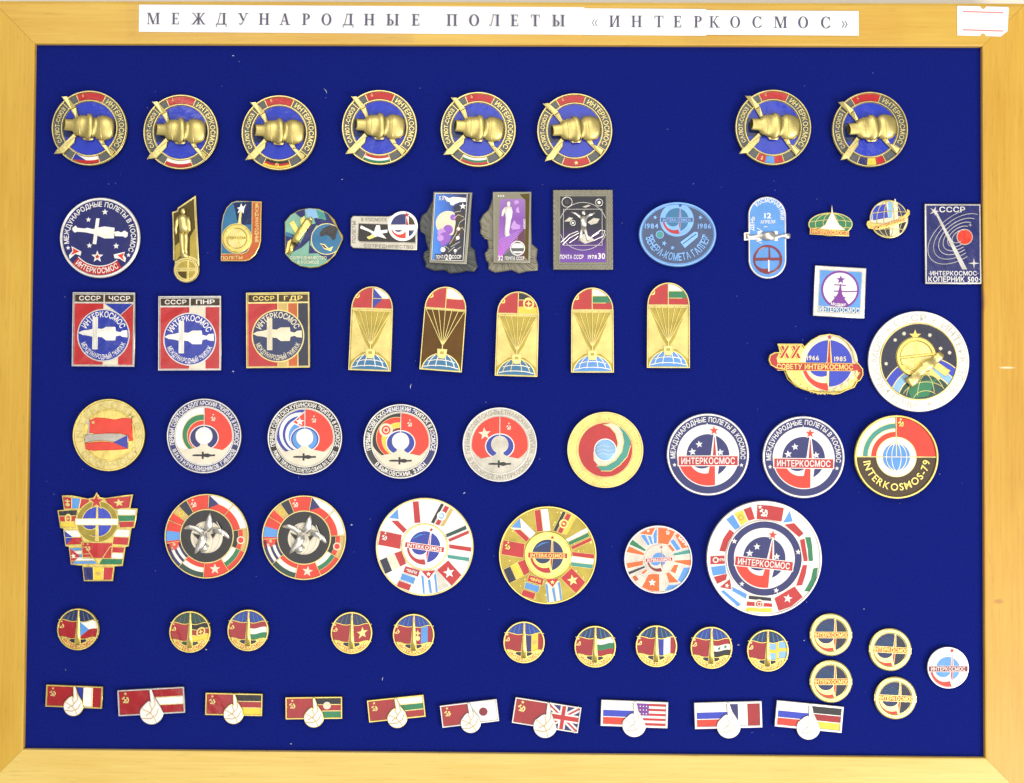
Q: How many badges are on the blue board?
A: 73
